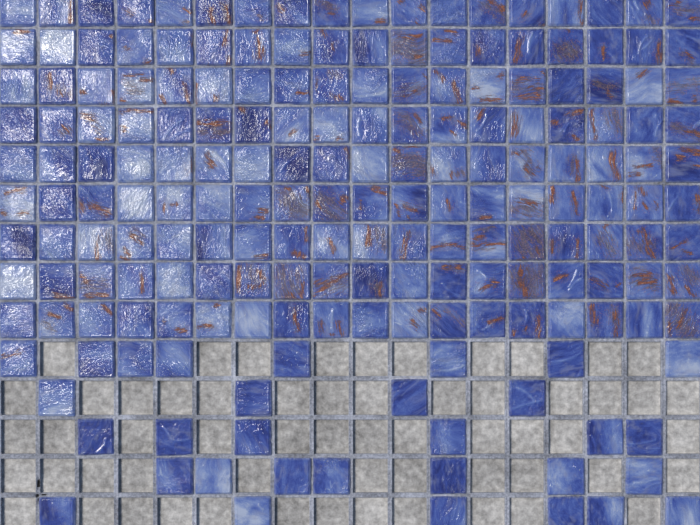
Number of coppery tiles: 124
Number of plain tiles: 69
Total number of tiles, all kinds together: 193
